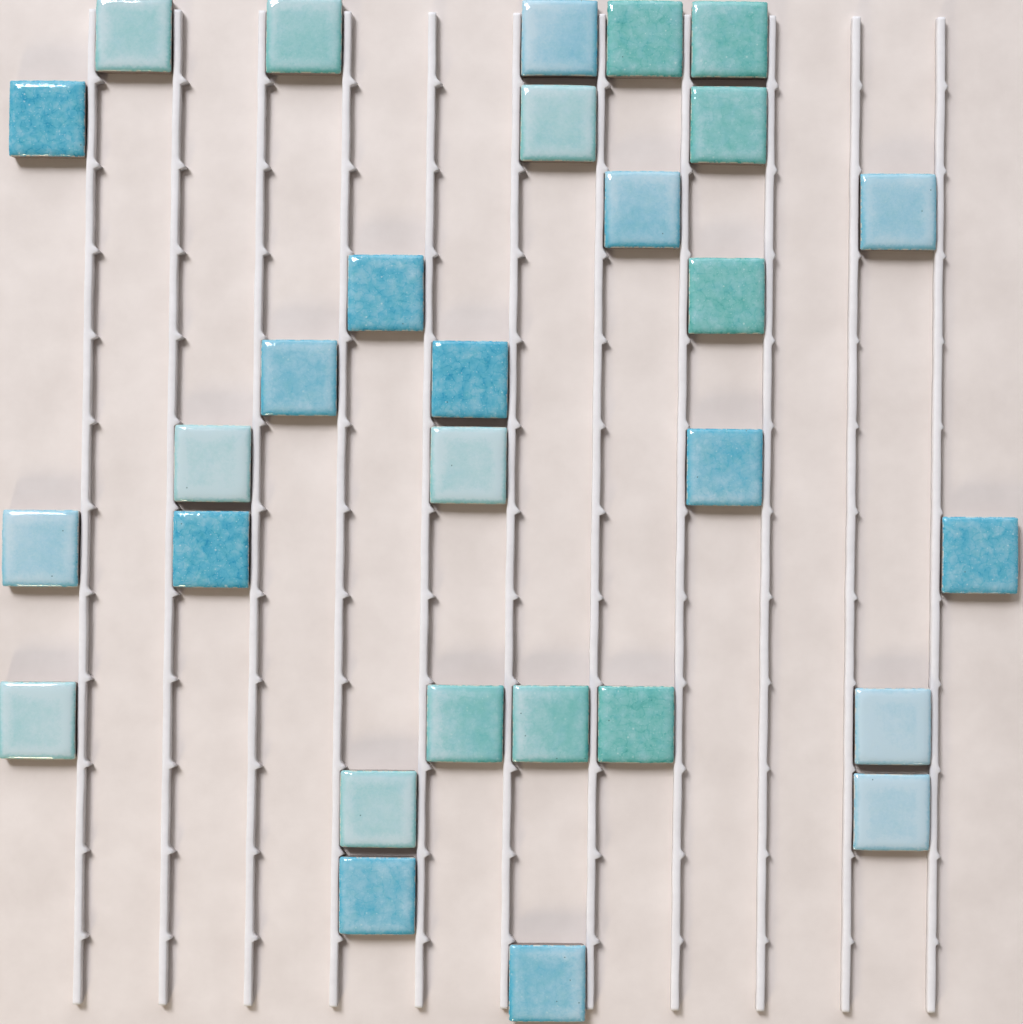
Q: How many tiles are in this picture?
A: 29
